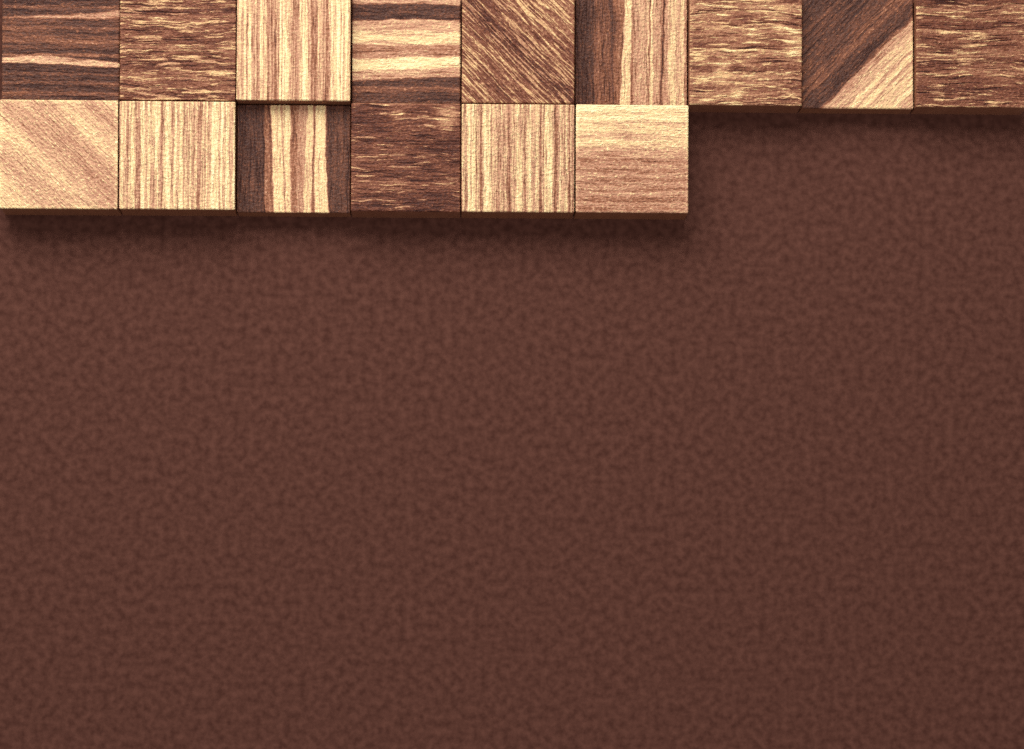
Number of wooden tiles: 15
